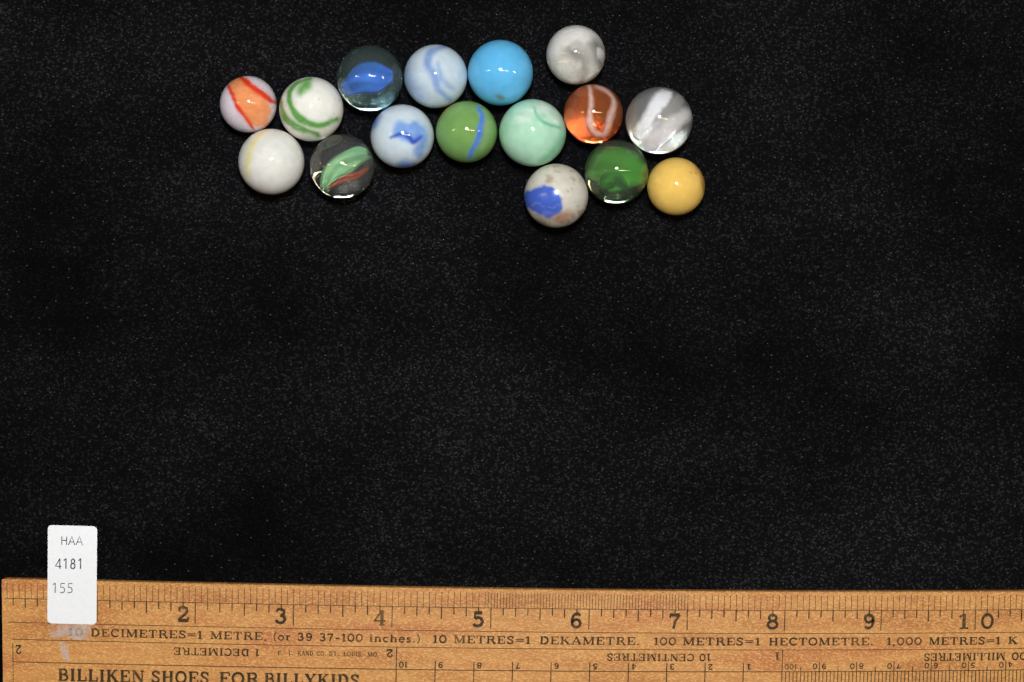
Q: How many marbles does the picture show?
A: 16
